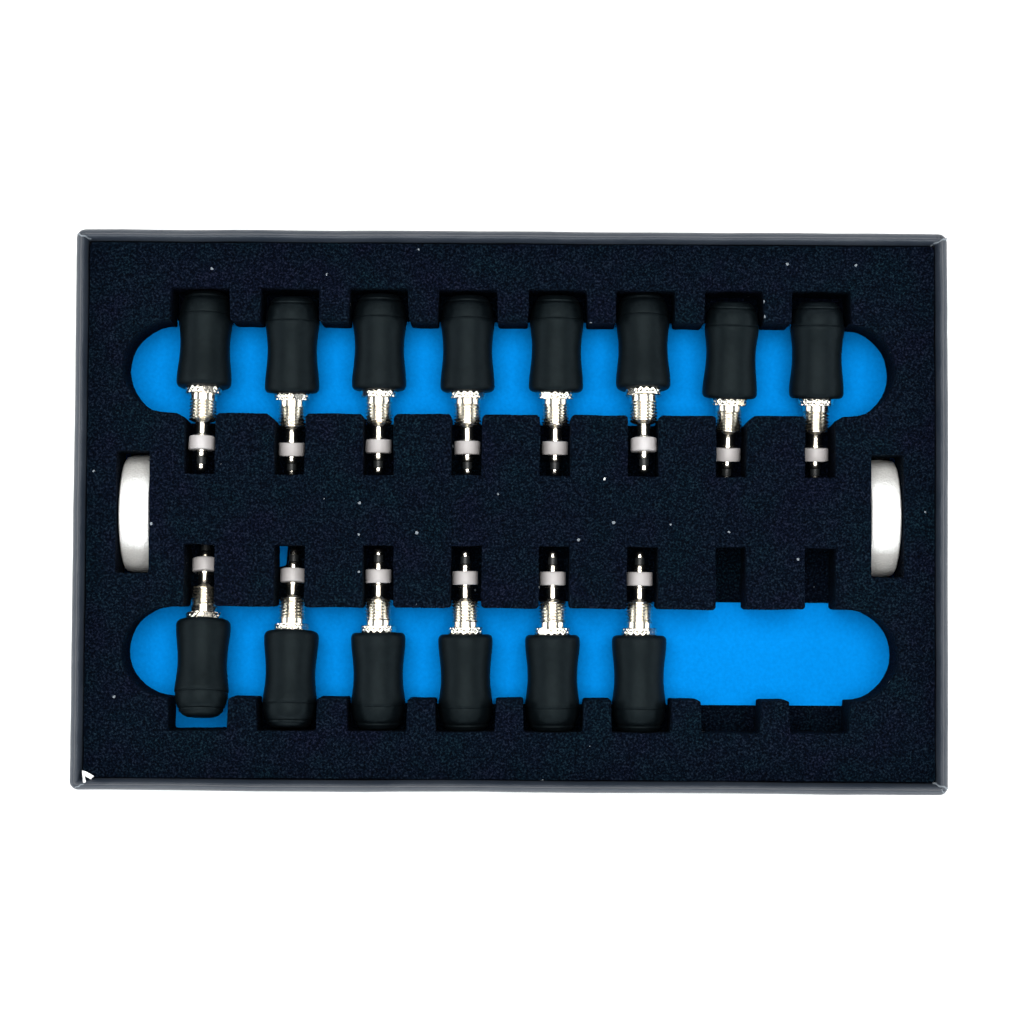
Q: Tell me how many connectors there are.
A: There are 14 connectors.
